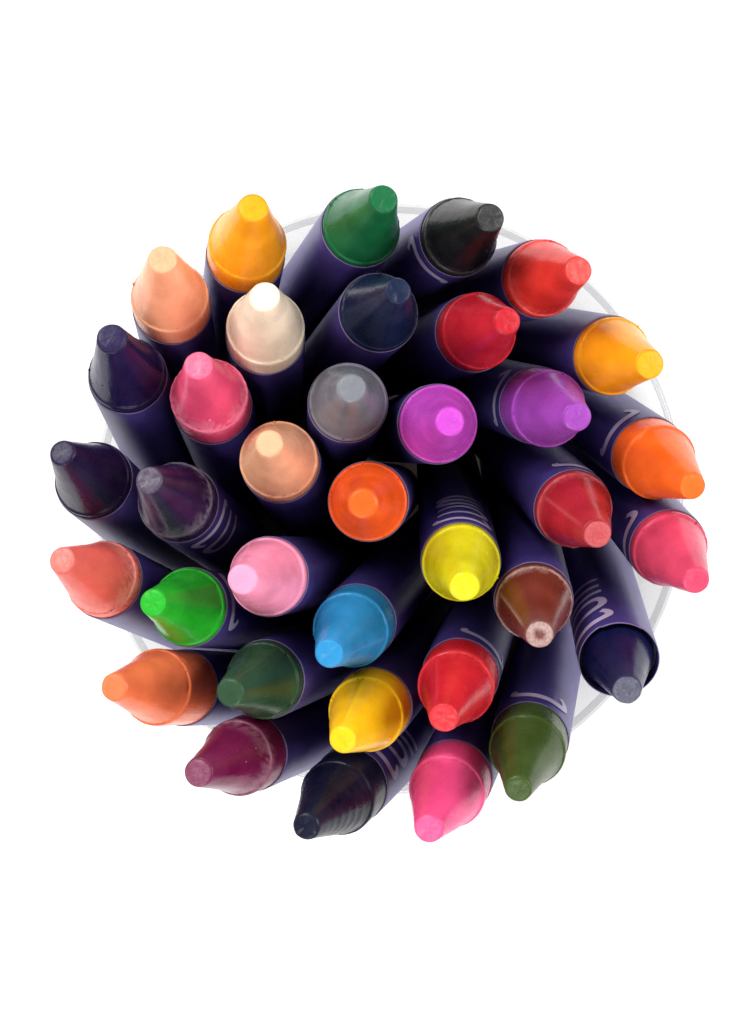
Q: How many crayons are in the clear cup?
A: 36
